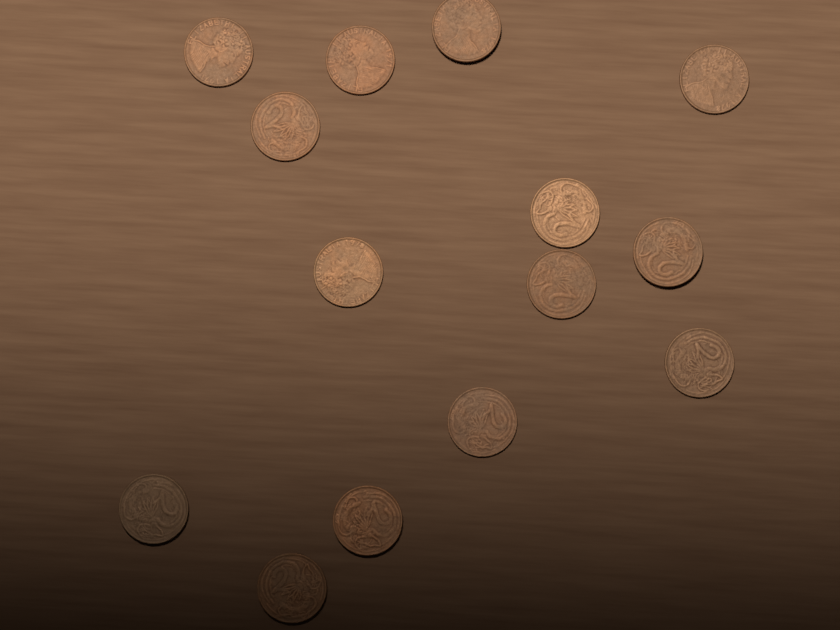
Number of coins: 14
